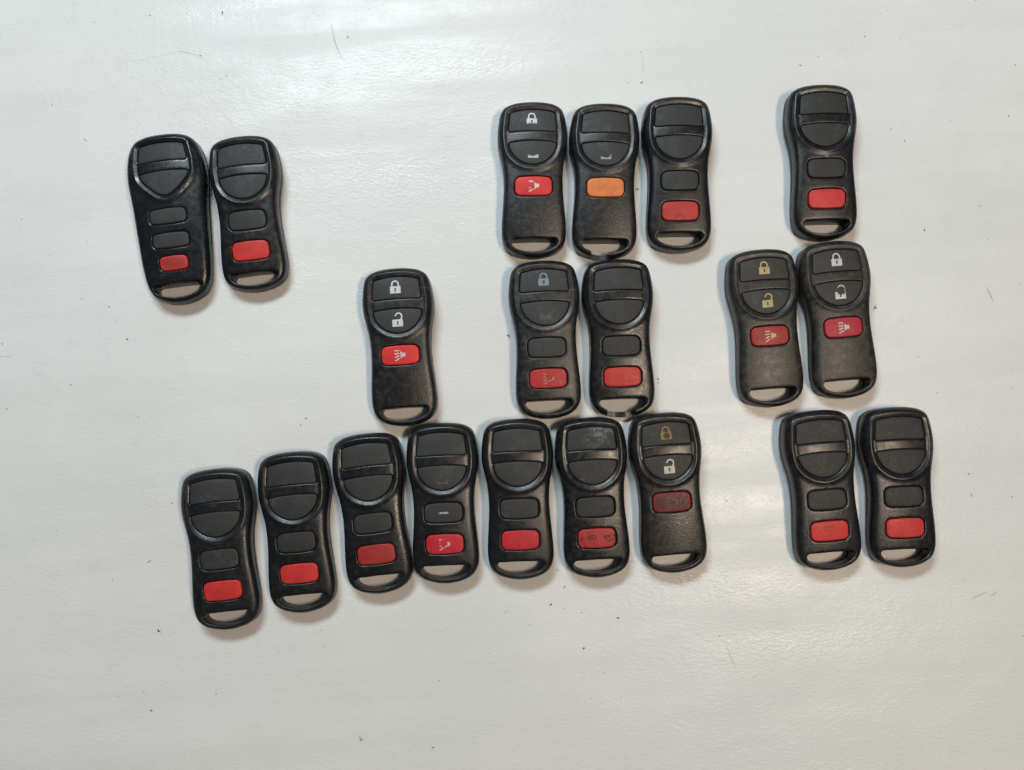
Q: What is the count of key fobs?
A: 20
